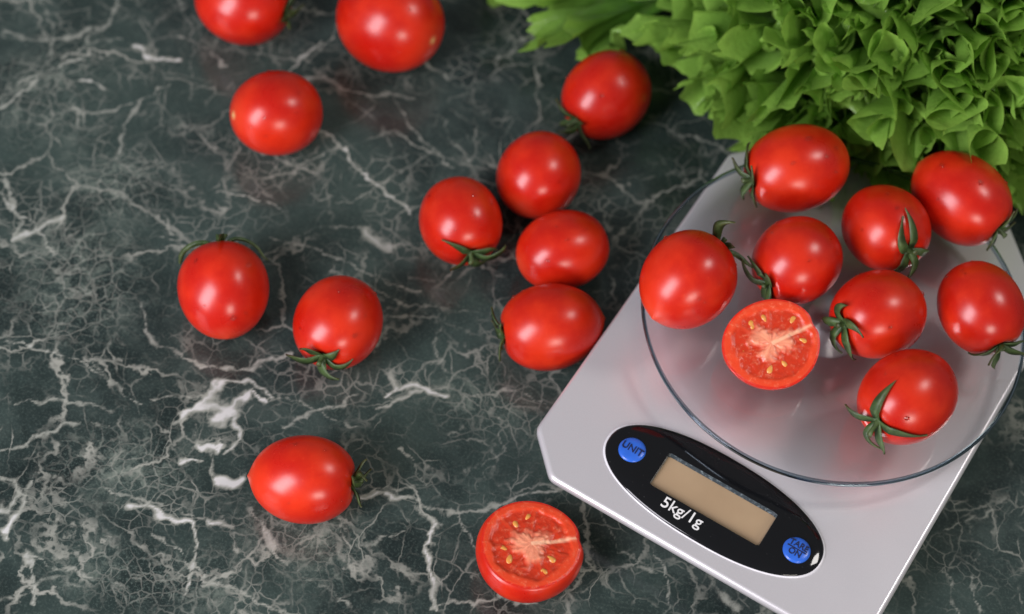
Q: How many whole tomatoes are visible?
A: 19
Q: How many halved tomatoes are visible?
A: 2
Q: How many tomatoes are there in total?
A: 21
